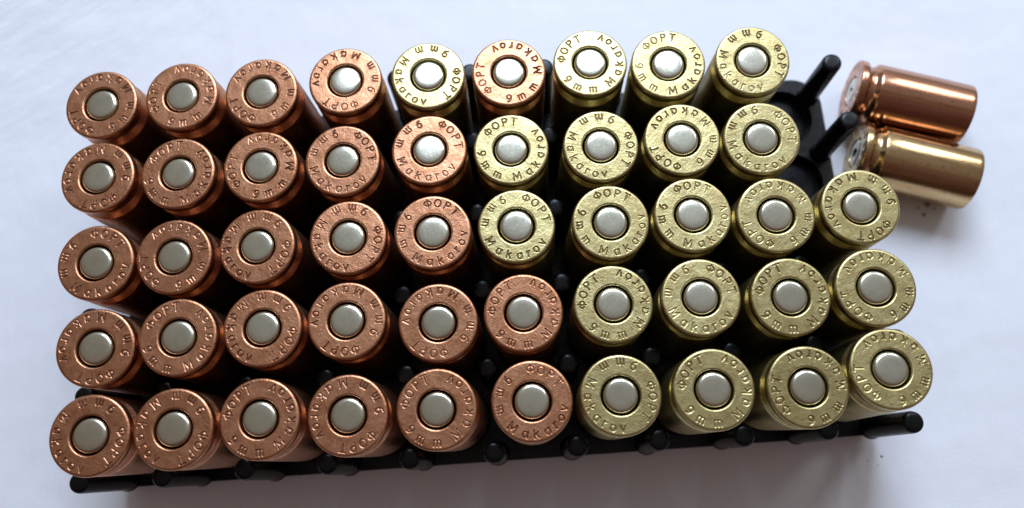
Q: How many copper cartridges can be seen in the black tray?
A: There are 27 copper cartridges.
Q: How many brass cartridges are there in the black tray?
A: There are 21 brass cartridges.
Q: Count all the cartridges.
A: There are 48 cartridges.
